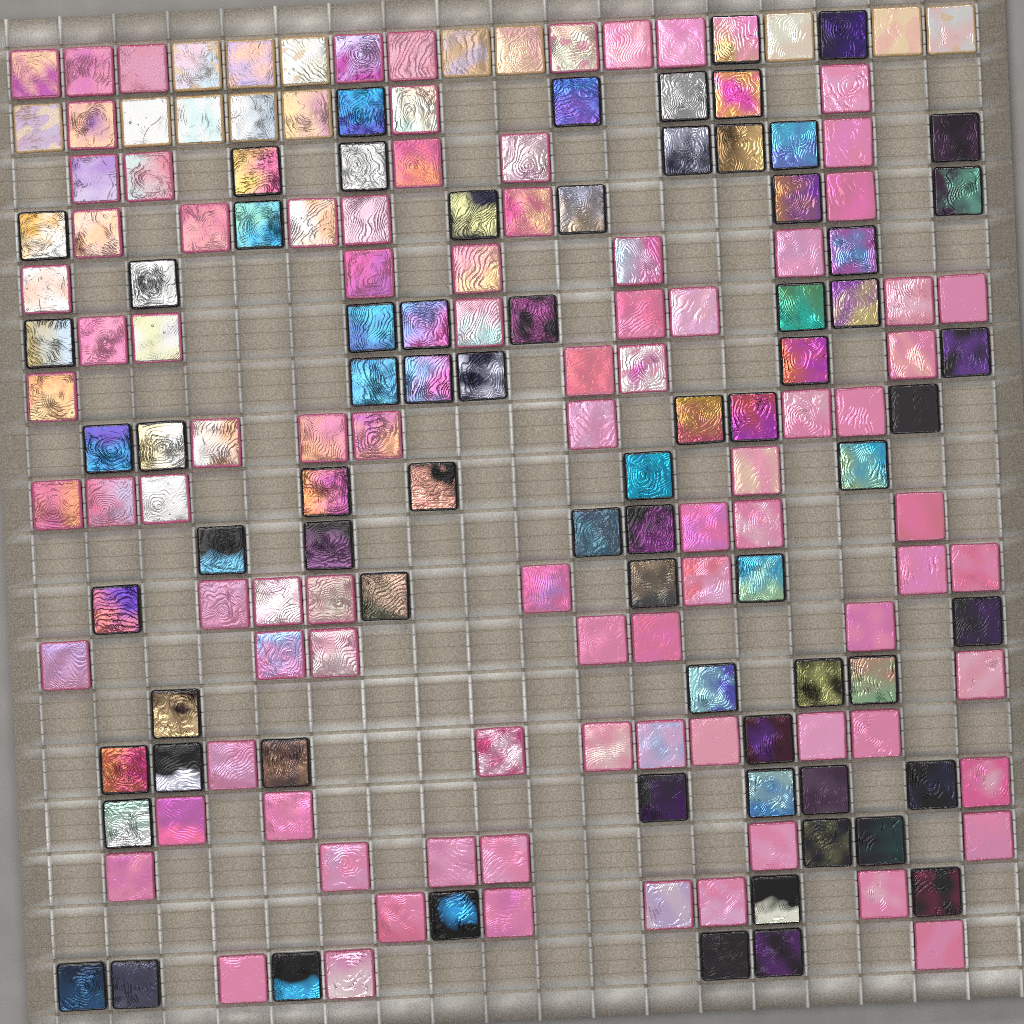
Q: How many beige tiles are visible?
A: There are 13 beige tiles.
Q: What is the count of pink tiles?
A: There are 89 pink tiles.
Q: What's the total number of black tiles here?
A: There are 72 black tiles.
